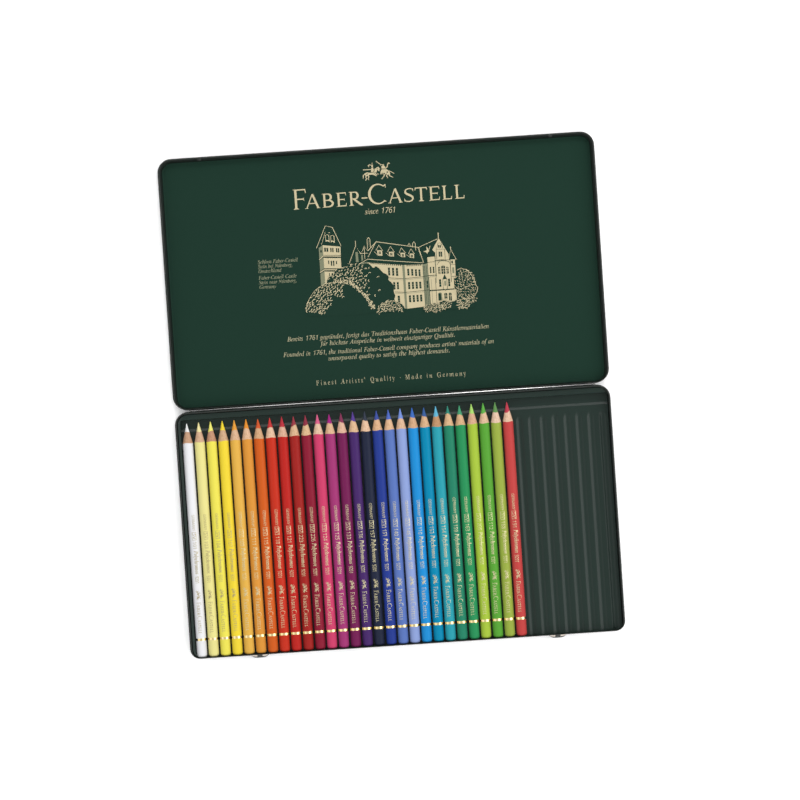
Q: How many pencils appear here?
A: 28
